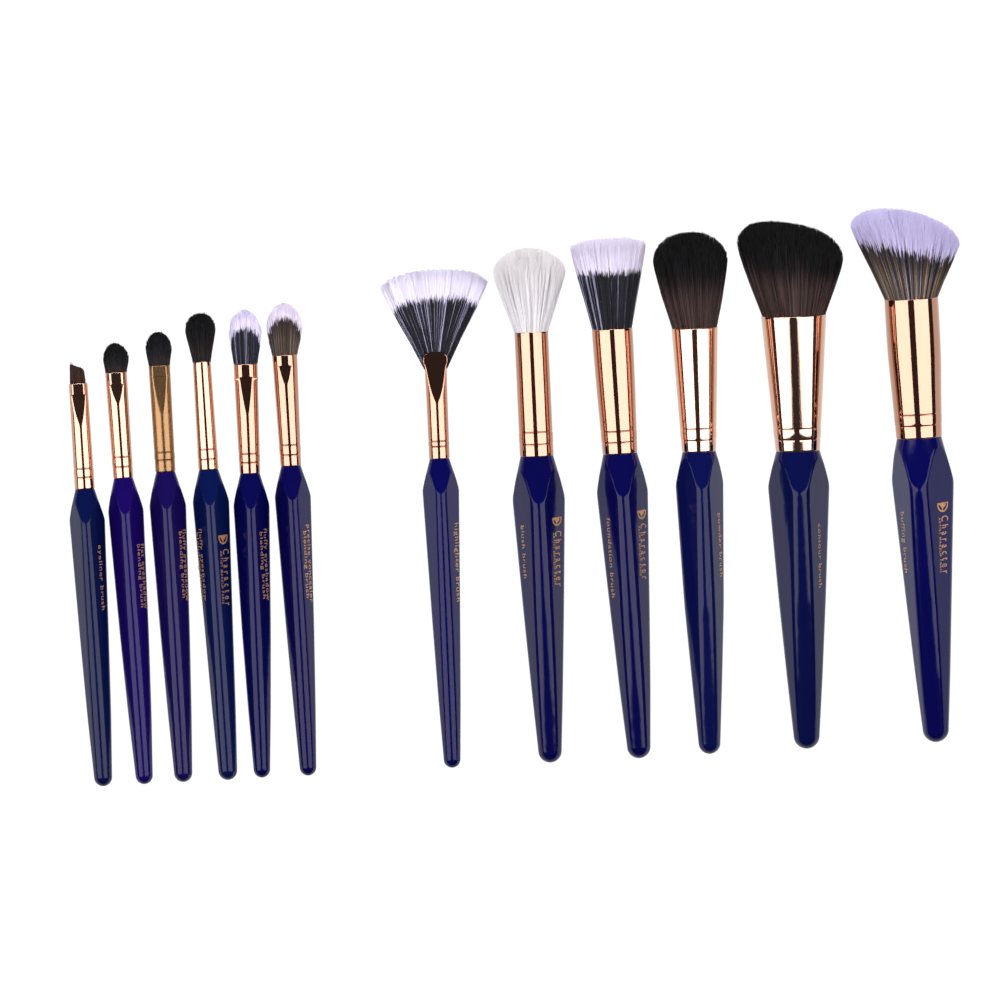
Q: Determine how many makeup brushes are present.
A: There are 12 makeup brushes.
